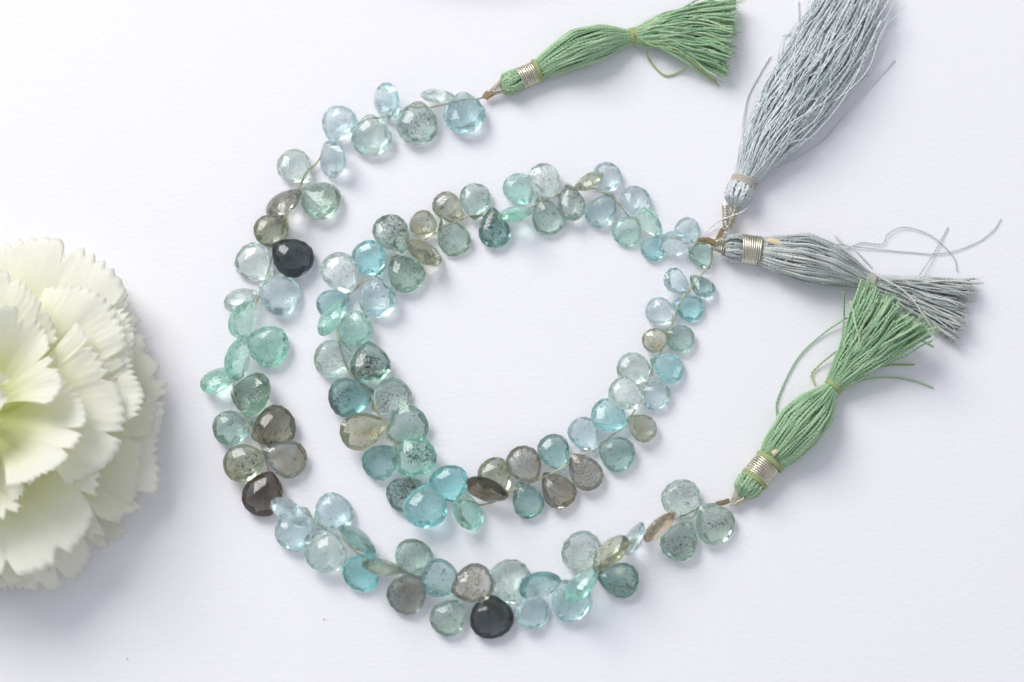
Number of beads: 113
